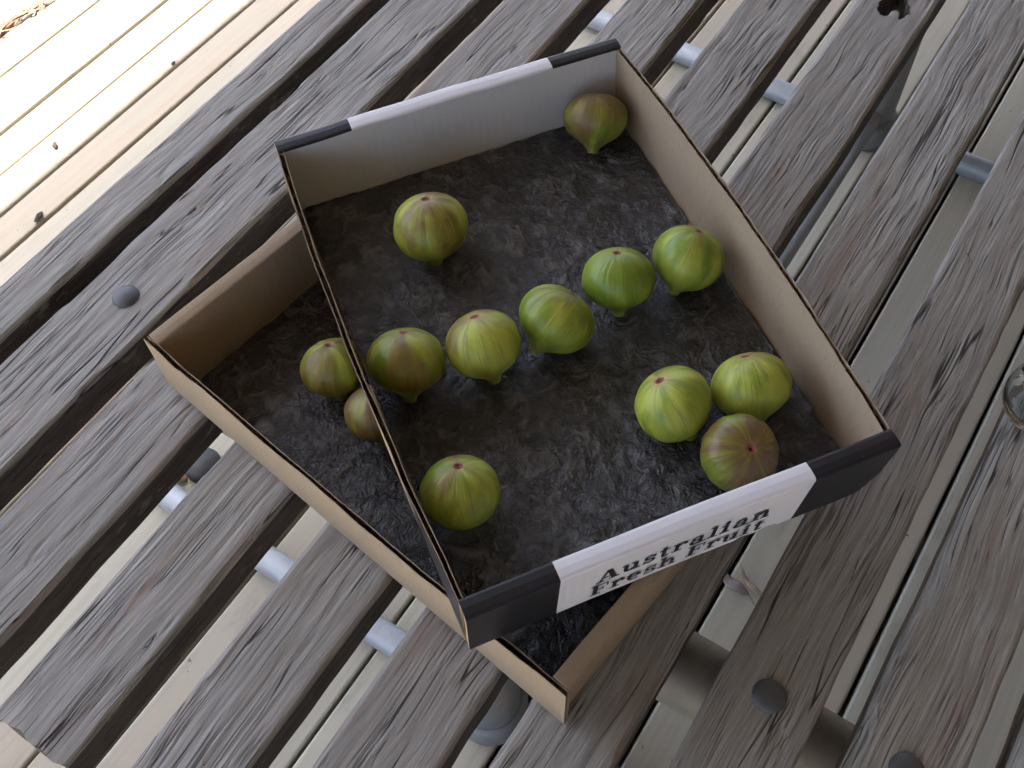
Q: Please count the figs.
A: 13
